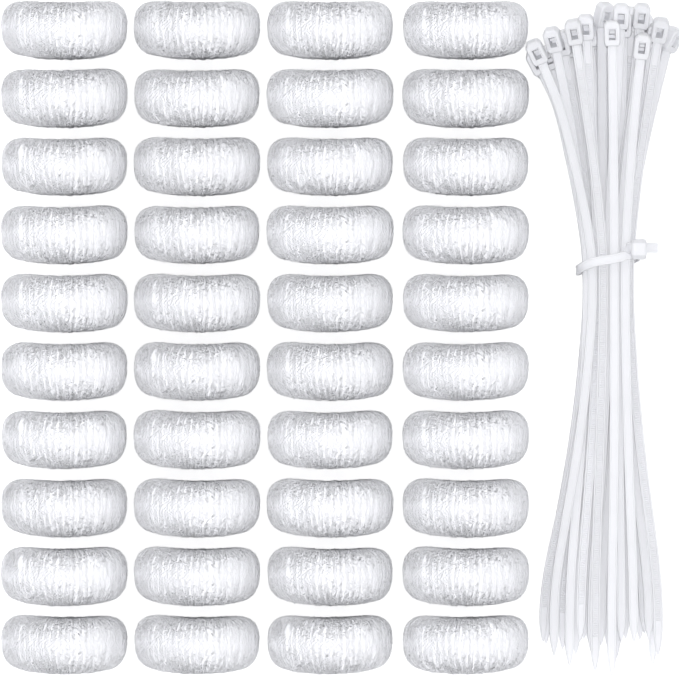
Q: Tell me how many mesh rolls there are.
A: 40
